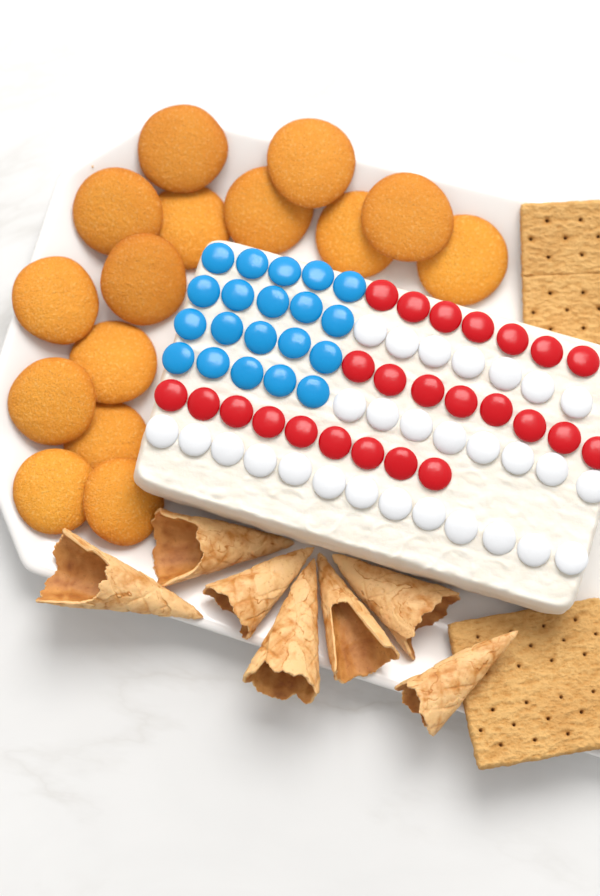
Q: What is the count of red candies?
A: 24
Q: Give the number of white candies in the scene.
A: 28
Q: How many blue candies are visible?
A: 20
